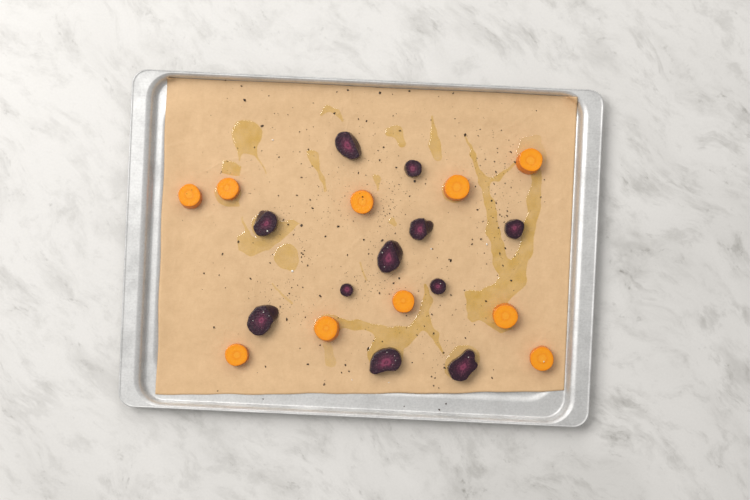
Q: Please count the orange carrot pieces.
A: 10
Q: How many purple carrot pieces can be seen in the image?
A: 11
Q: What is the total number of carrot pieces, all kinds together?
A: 21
